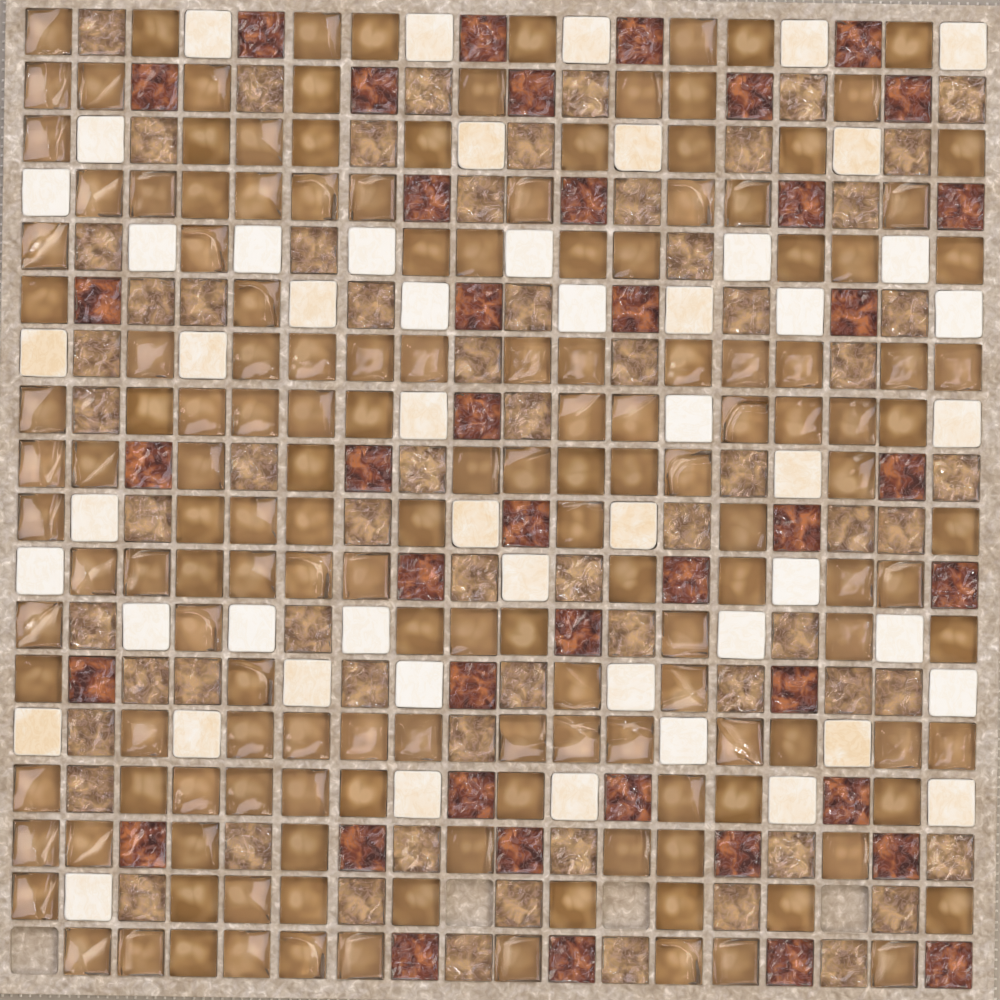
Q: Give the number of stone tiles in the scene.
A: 52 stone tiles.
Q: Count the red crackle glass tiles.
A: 42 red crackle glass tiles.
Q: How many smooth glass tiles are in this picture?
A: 159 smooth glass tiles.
